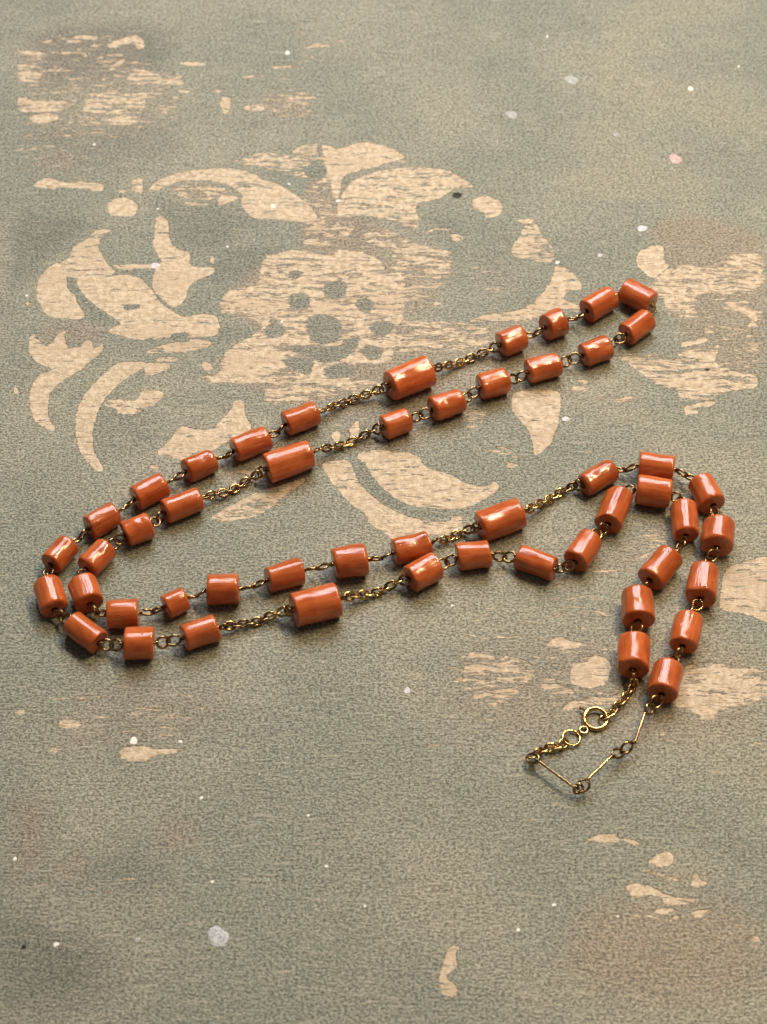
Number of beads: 51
